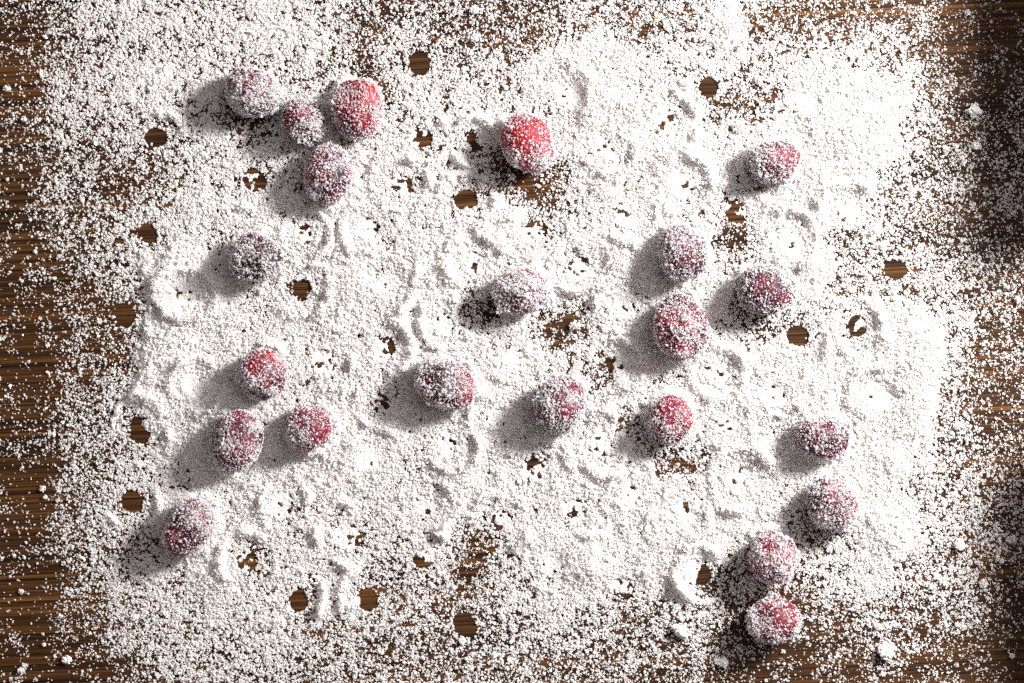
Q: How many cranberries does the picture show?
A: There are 22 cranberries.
